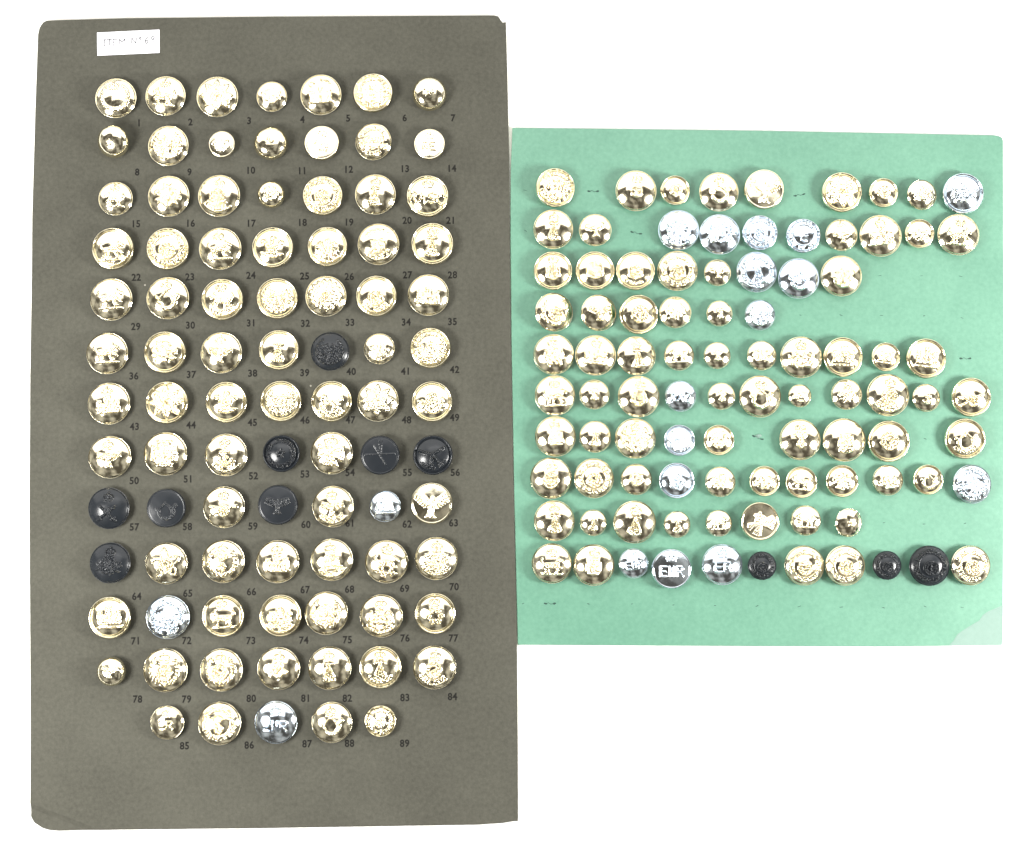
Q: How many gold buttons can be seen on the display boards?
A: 153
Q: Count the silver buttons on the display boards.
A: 18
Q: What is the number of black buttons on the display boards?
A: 11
